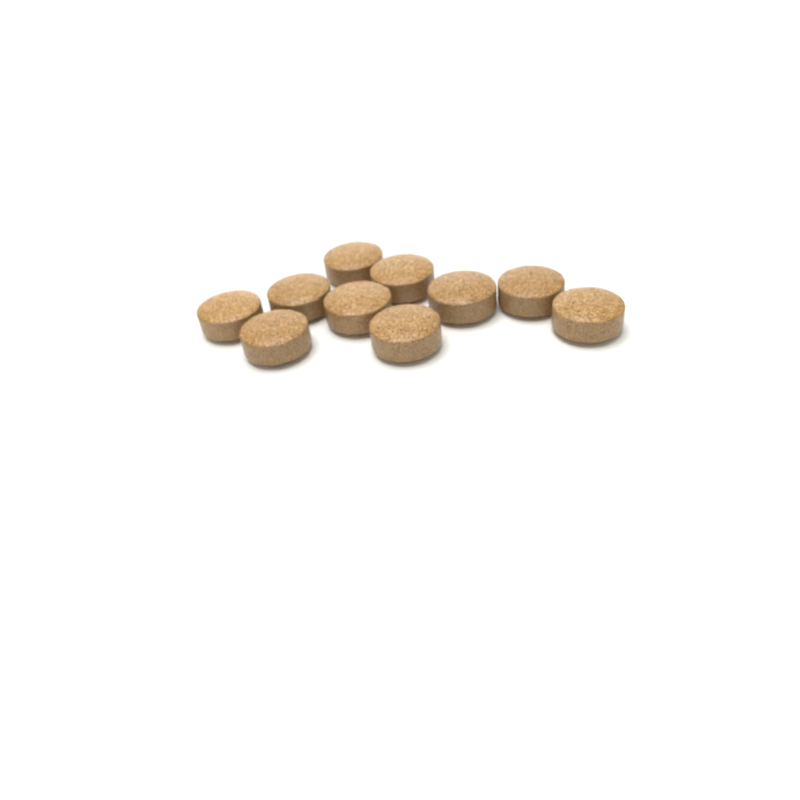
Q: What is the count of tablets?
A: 10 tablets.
